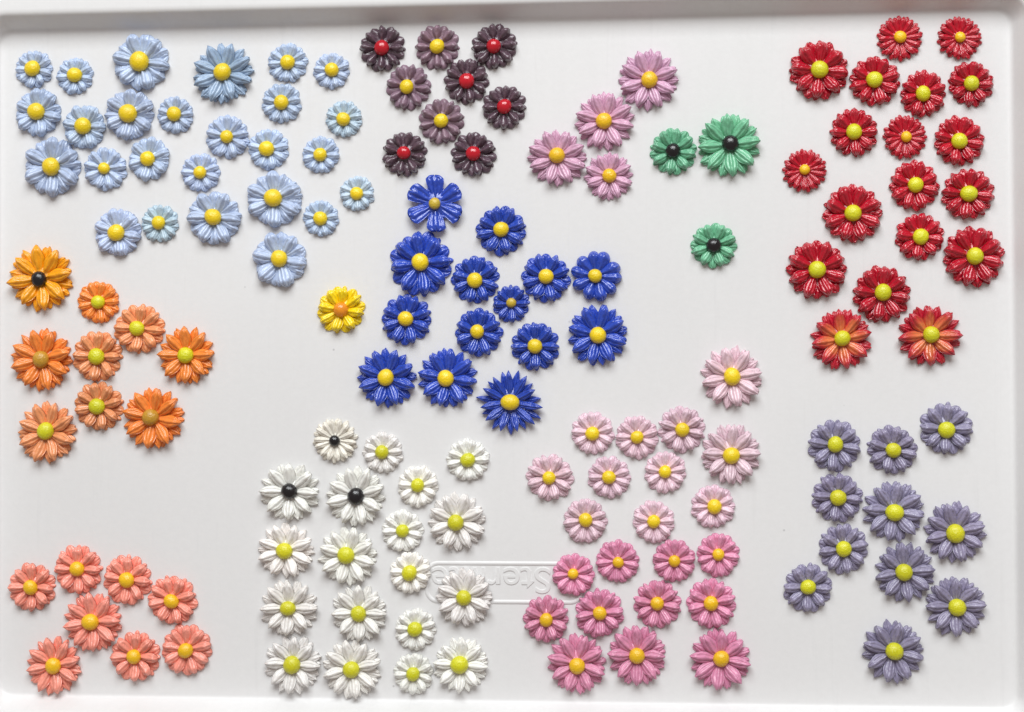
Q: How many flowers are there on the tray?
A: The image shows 145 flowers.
